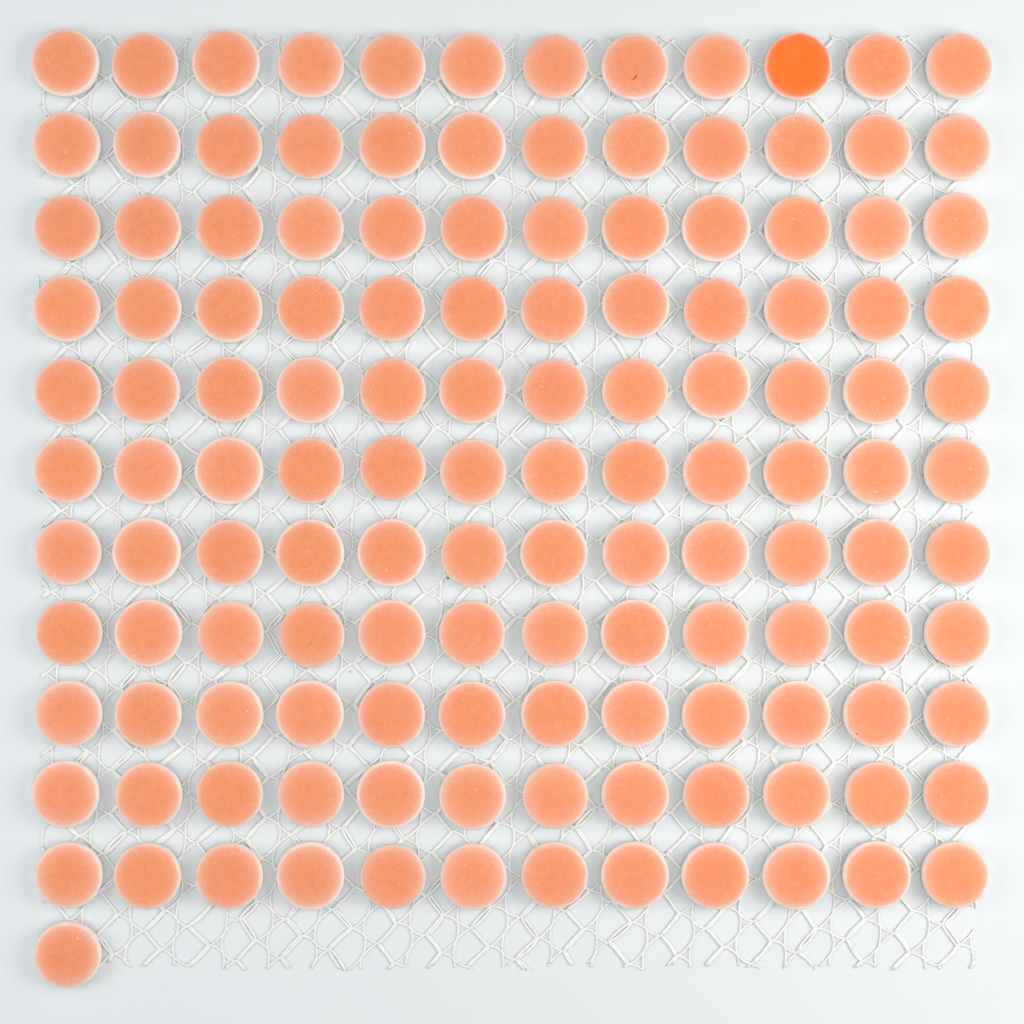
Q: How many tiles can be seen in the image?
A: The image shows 133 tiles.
